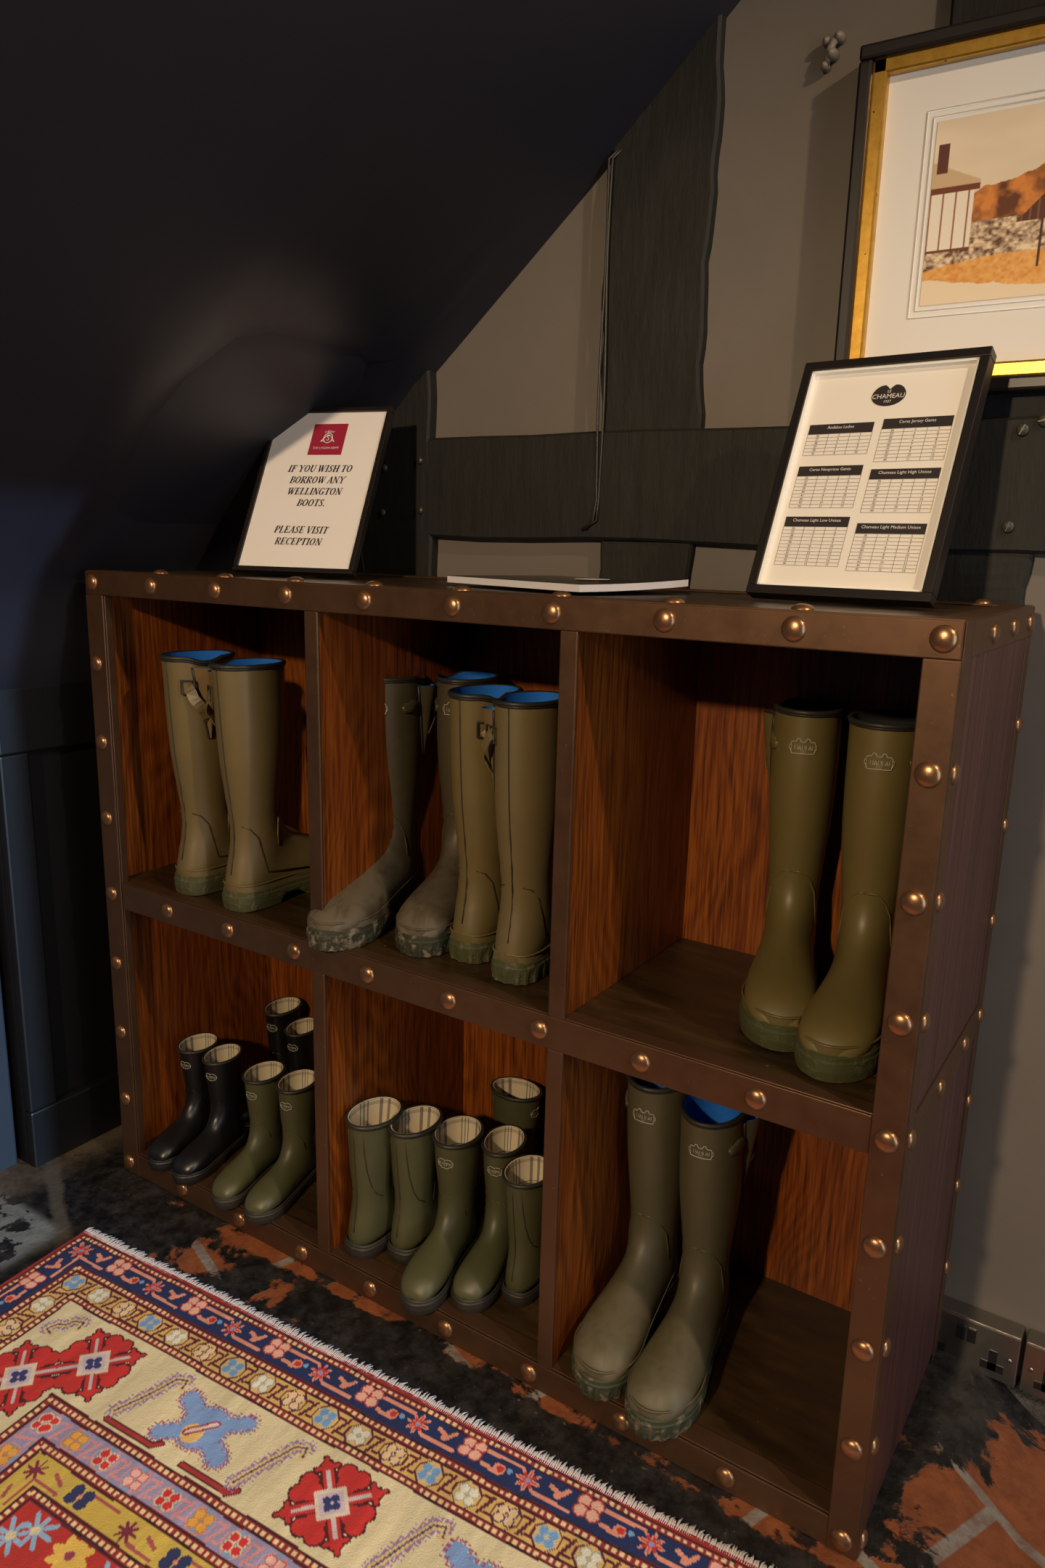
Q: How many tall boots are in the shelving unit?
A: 10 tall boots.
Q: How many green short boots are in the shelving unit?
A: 8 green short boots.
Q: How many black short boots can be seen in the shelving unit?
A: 4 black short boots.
